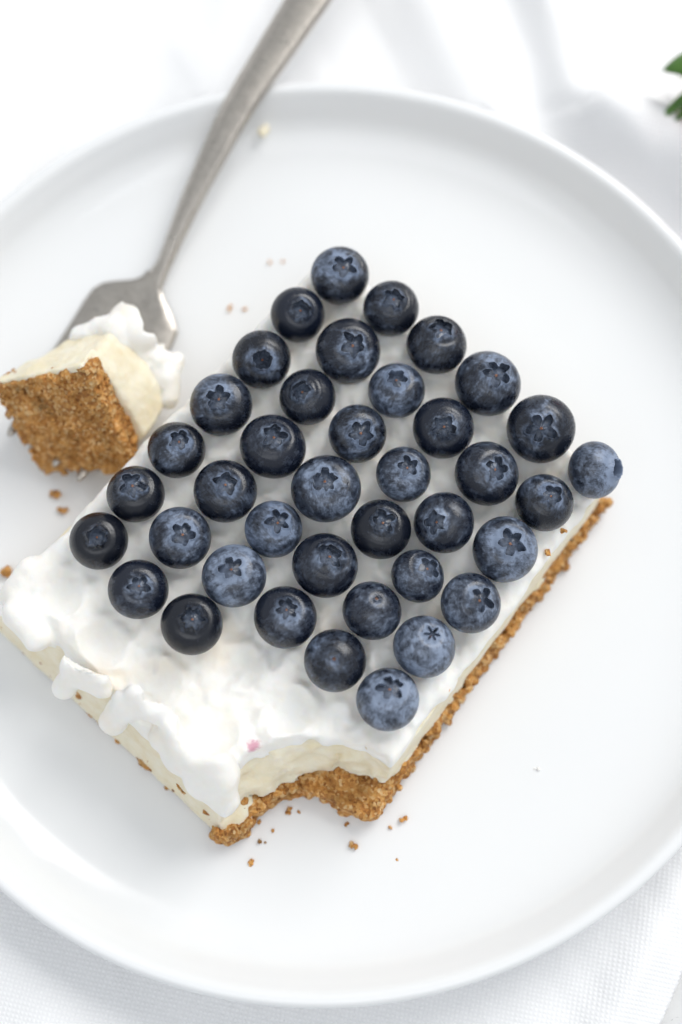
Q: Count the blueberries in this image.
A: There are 39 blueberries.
